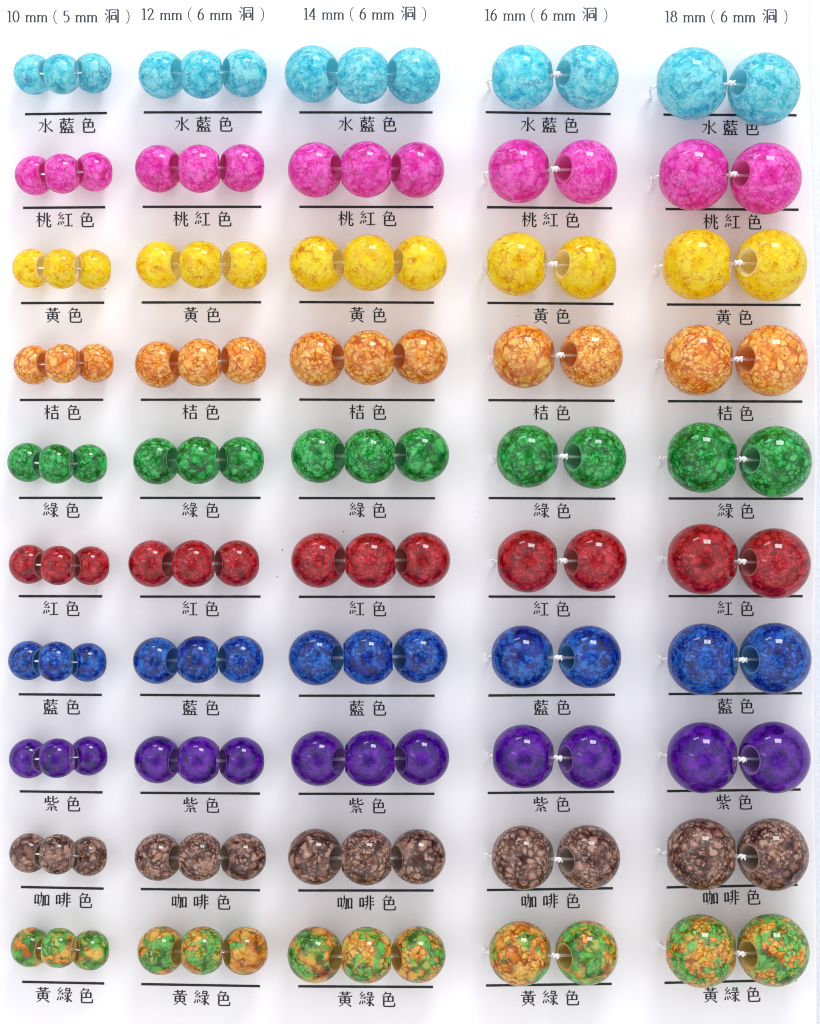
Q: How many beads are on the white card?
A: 130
